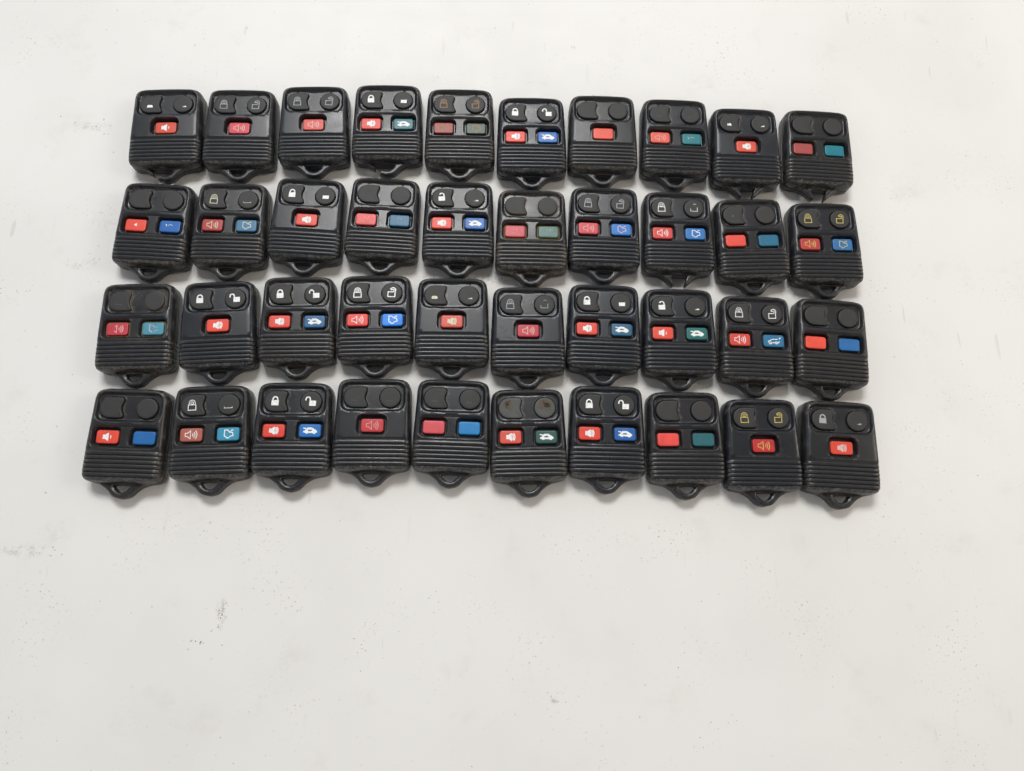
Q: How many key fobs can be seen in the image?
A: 40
